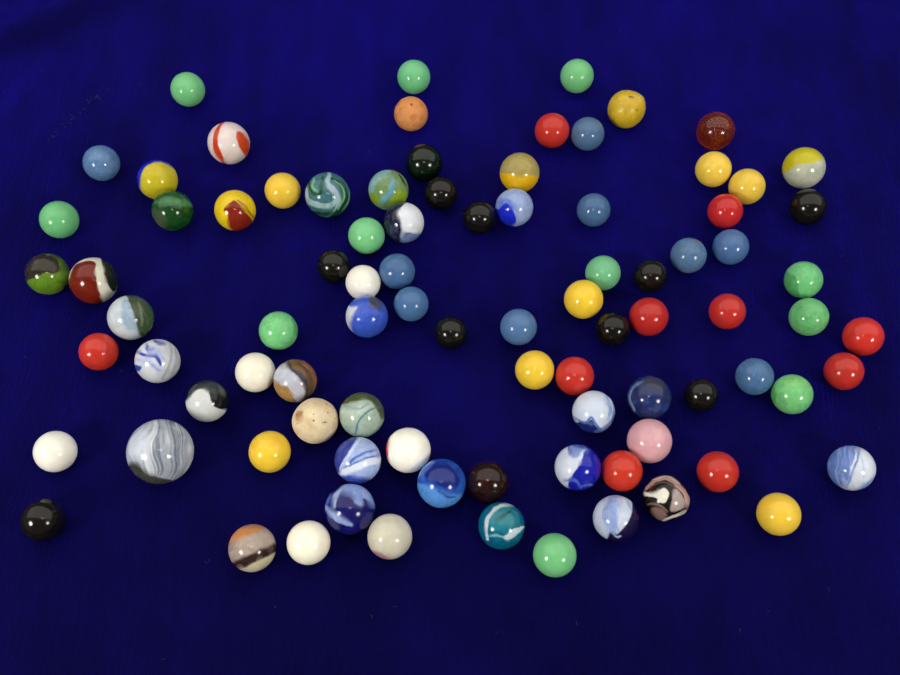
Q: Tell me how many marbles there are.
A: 89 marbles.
